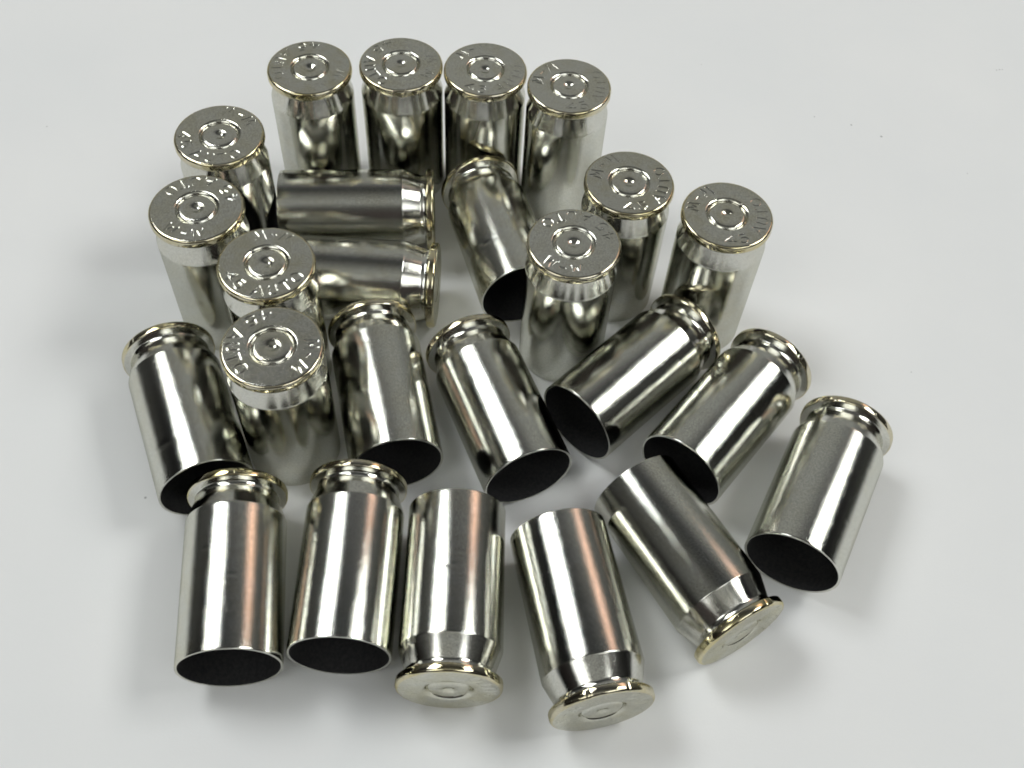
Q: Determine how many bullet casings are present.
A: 25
